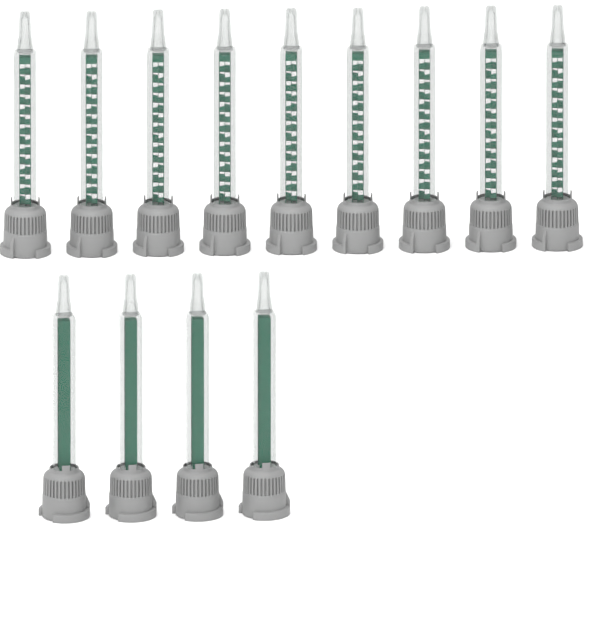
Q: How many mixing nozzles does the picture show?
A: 13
